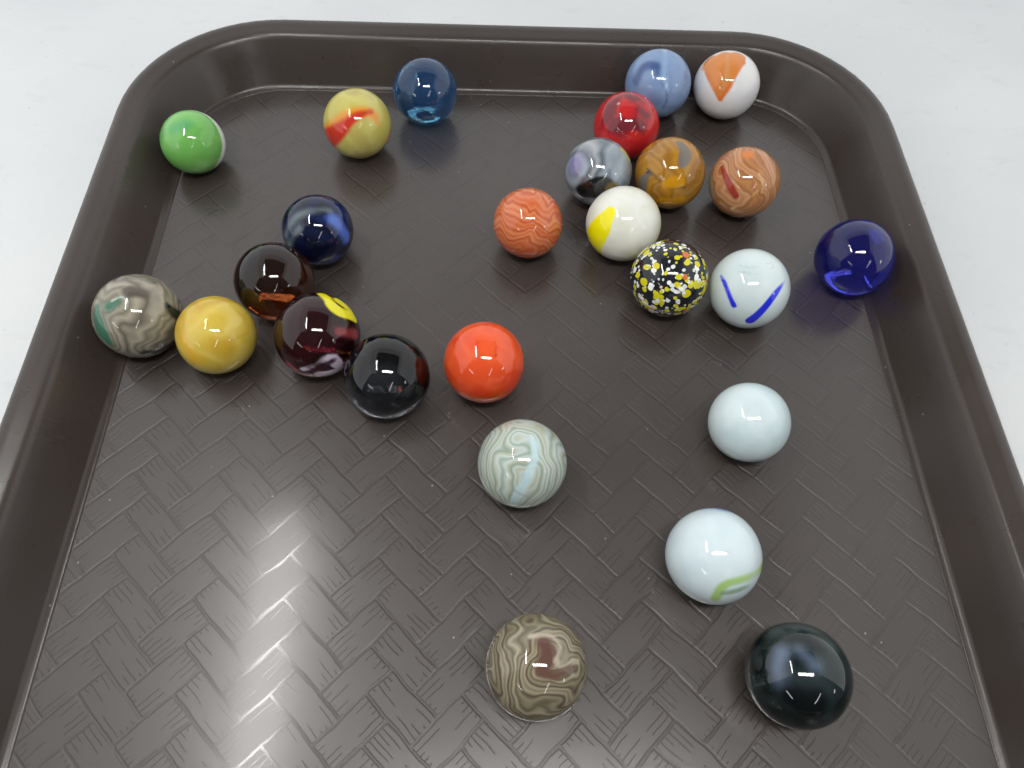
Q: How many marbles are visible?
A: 26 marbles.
